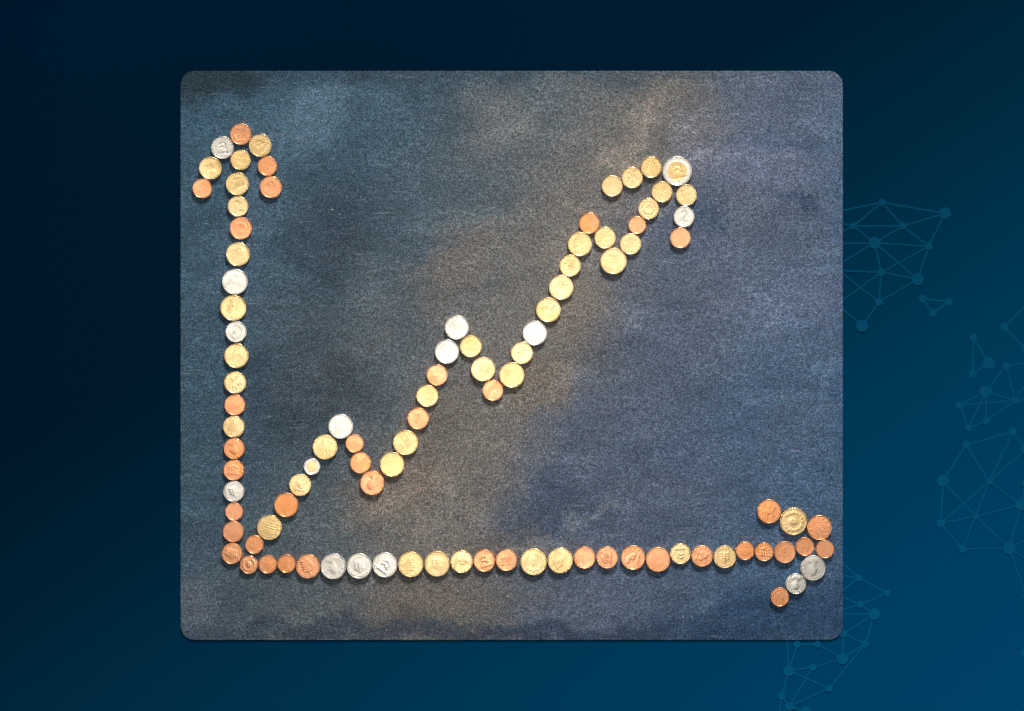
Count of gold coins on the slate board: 41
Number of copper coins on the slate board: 41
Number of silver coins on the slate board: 14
